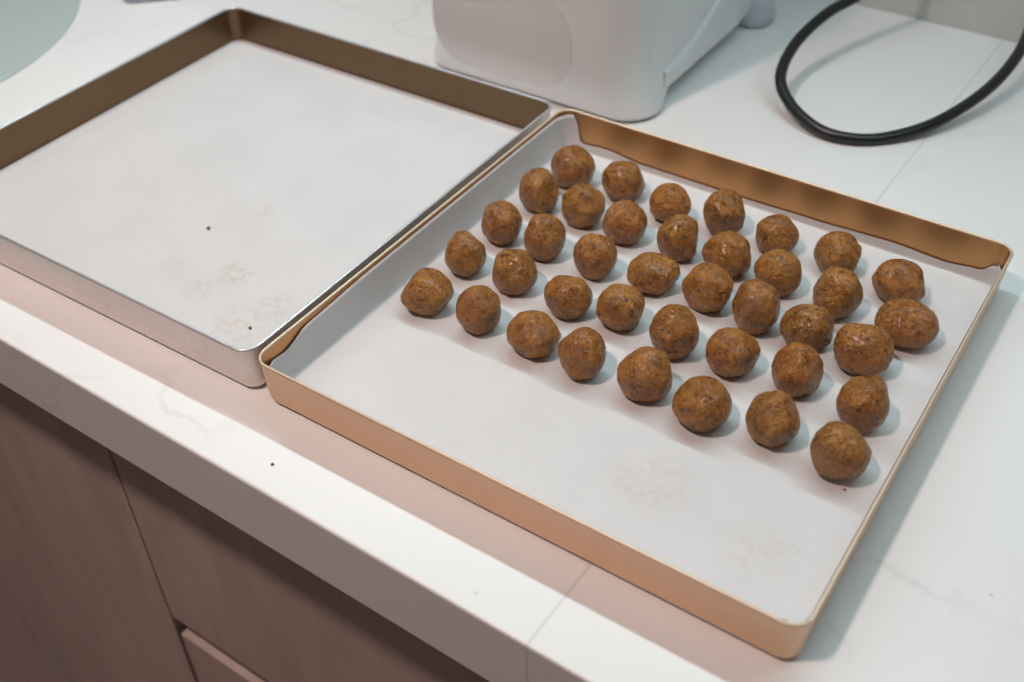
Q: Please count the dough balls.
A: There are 39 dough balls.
